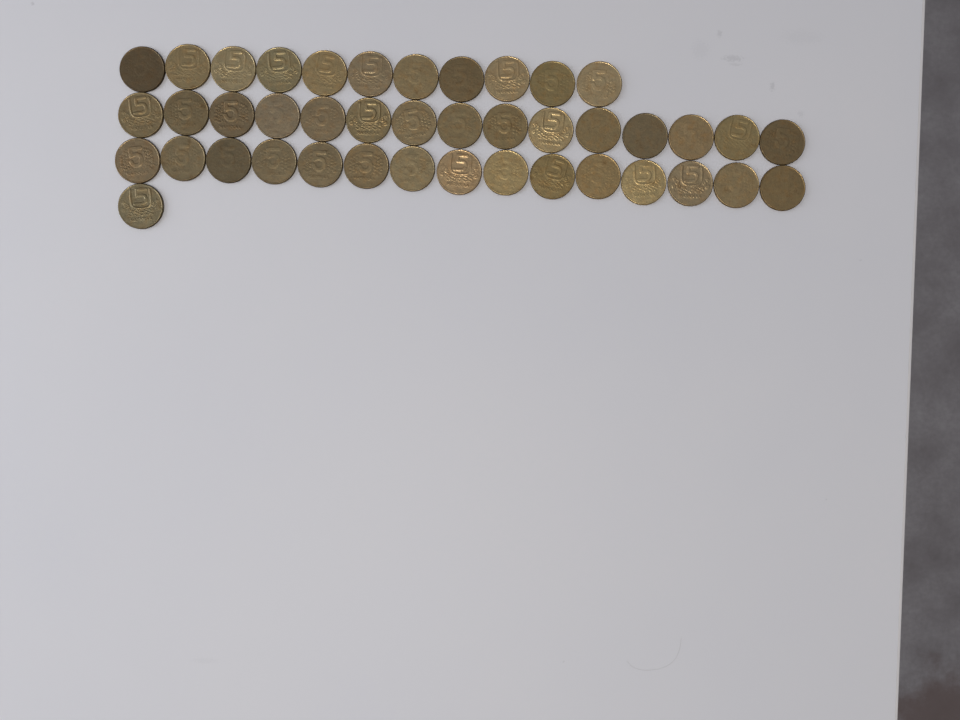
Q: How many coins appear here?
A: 42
